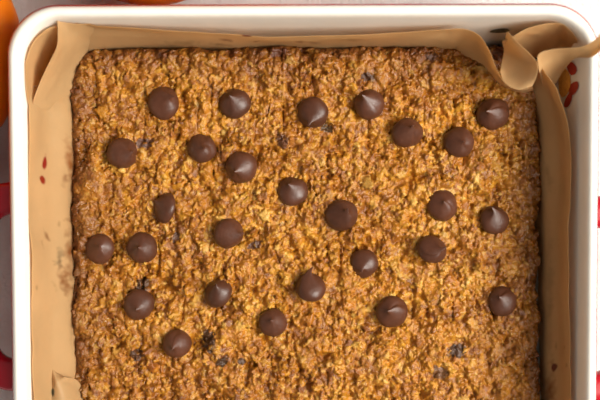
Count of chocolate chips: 27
